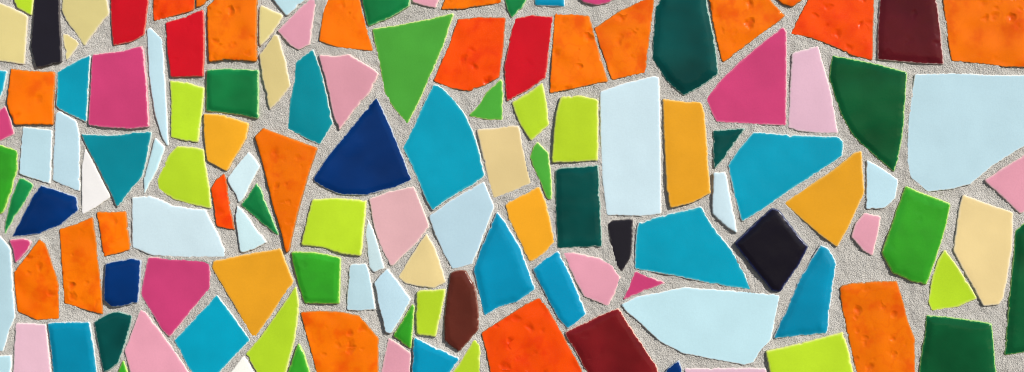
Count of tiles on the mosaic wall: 133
